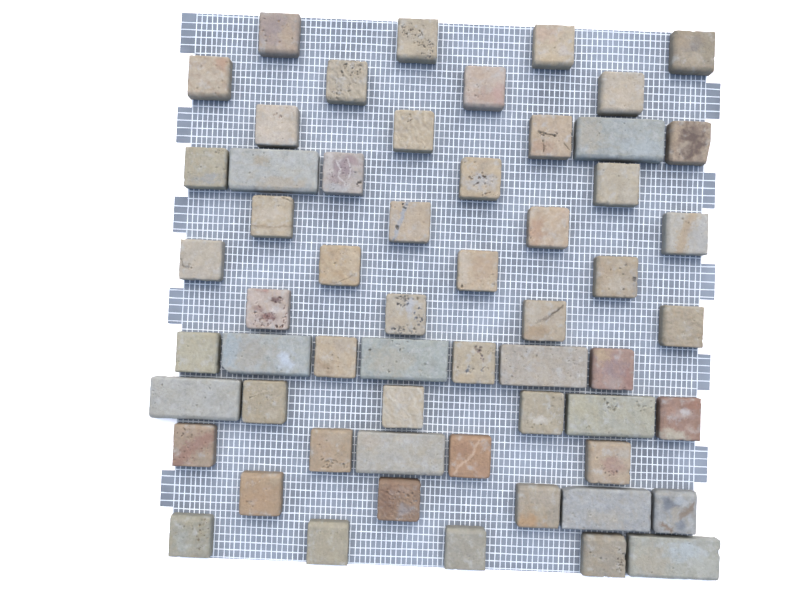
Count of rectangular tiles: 10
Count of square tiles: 48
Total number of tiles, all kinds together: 58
